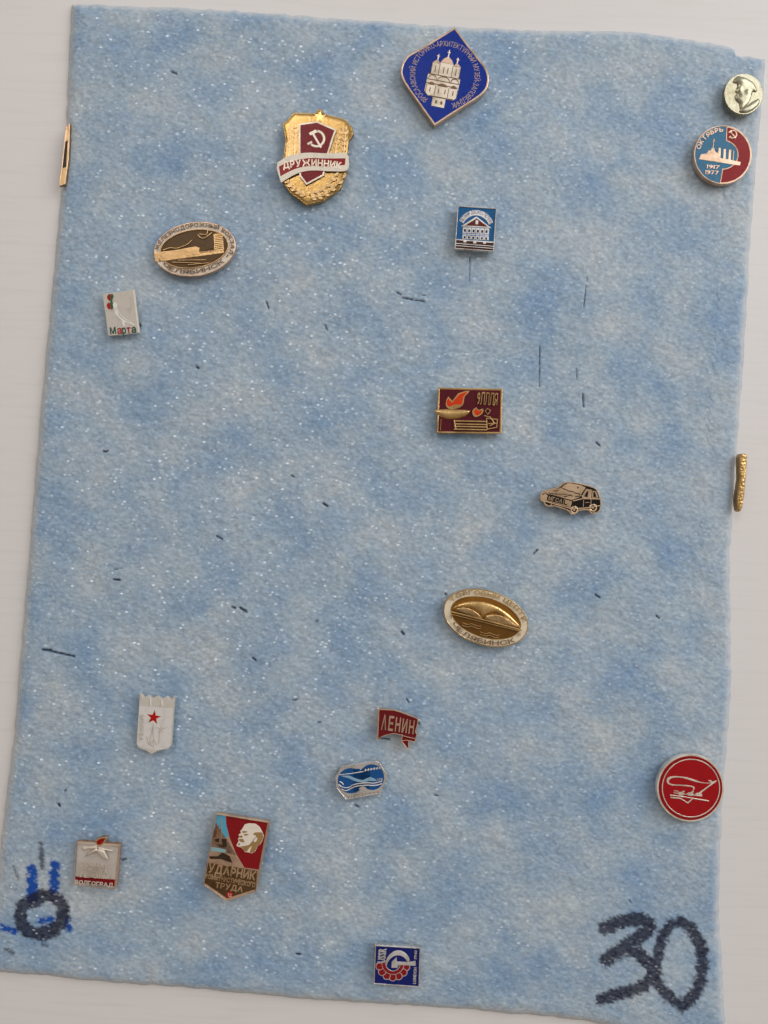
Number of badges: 19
